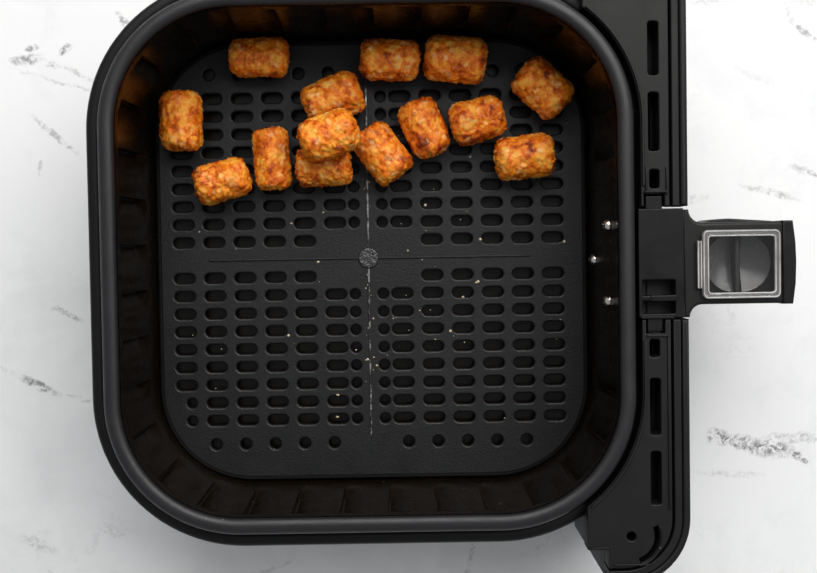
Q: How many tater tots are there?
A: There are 14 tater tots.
